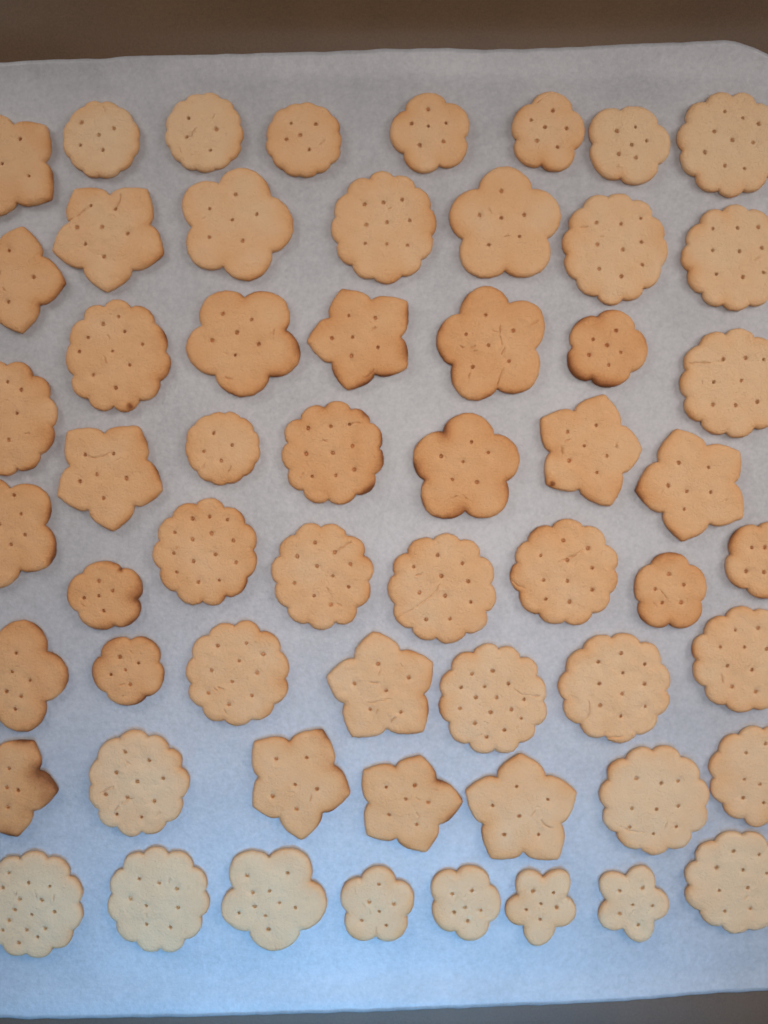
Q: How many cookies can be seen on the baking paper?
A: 58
